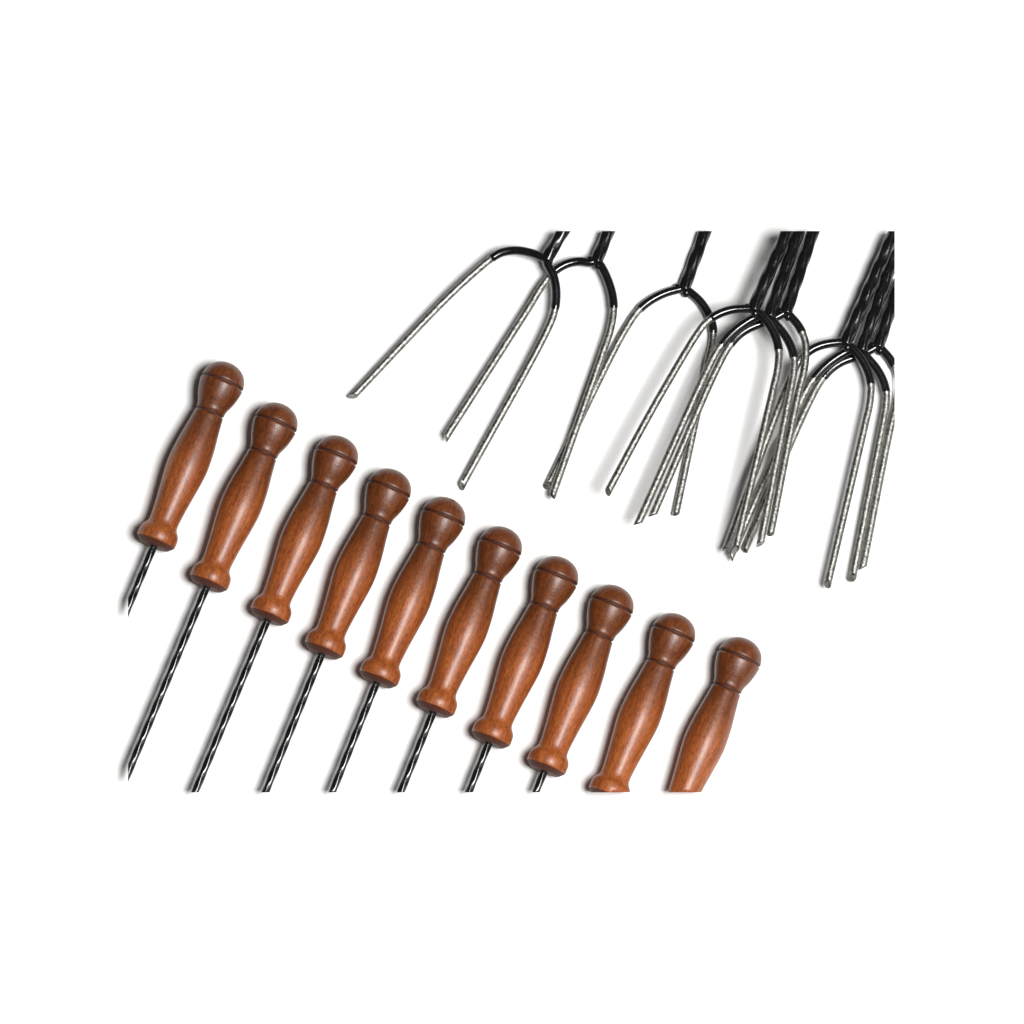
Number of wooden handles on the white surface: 10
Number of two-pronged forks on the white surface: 9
